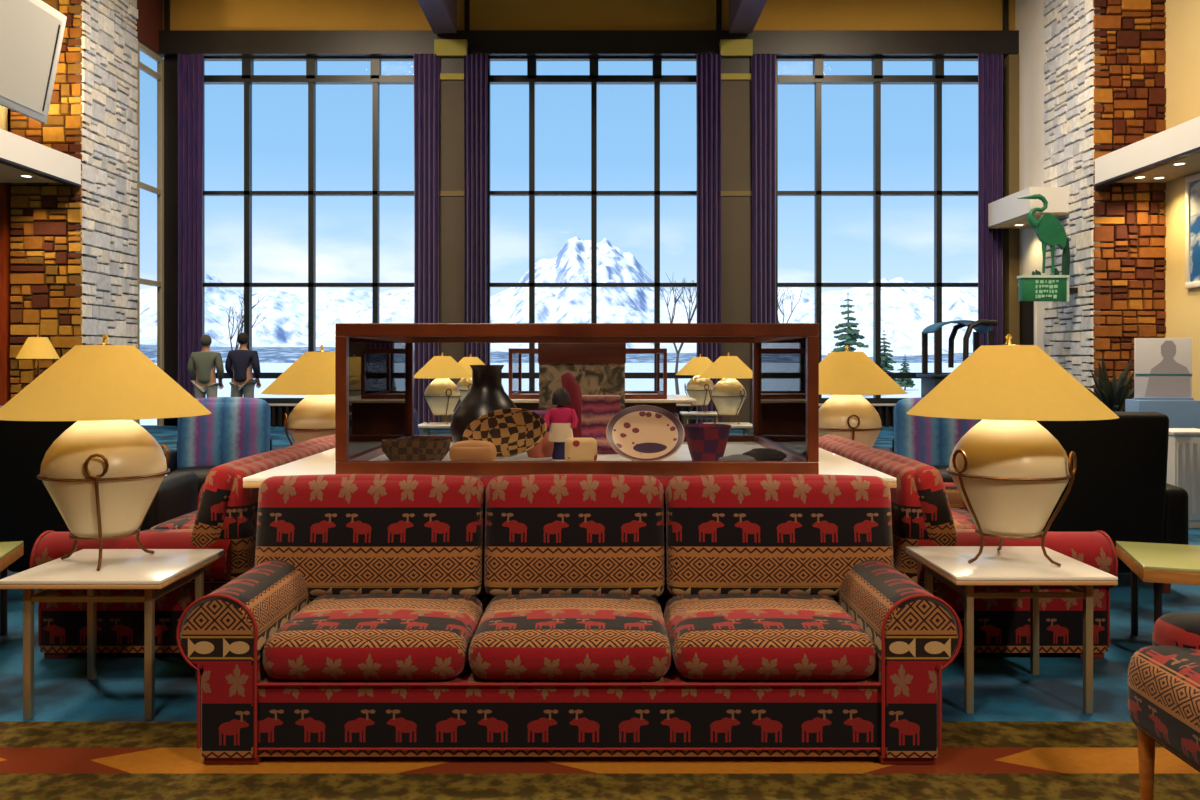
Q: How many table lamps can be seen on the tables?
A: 9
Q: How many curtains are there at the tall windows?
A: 6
